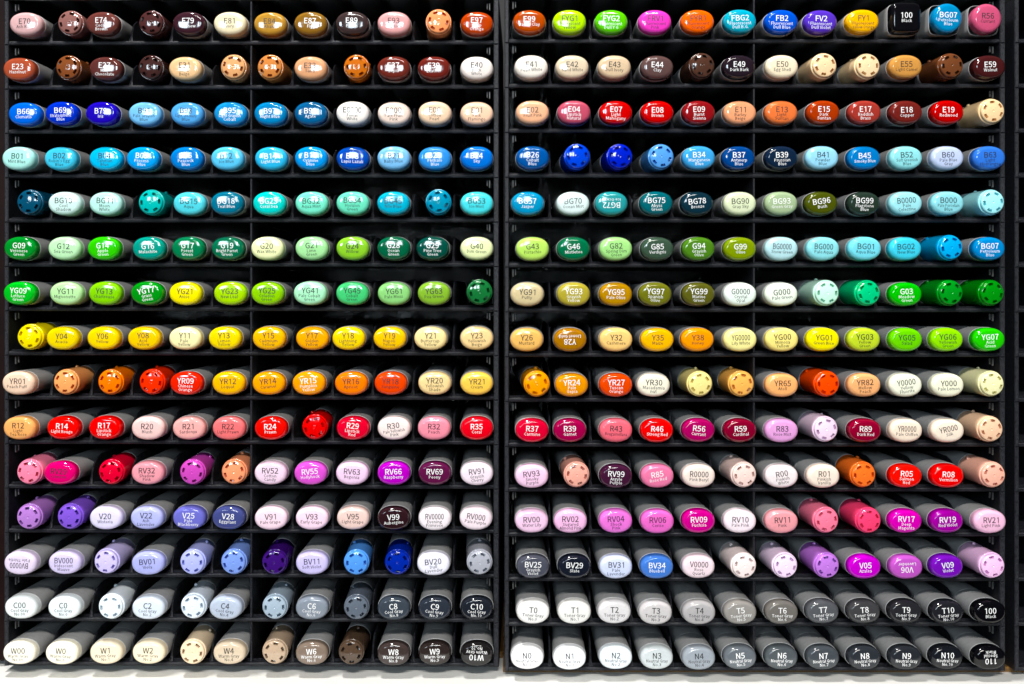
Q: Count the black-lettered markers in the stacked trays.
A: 161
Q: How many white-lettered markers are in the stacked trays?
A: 131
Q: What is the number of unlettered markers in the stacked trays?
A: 68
